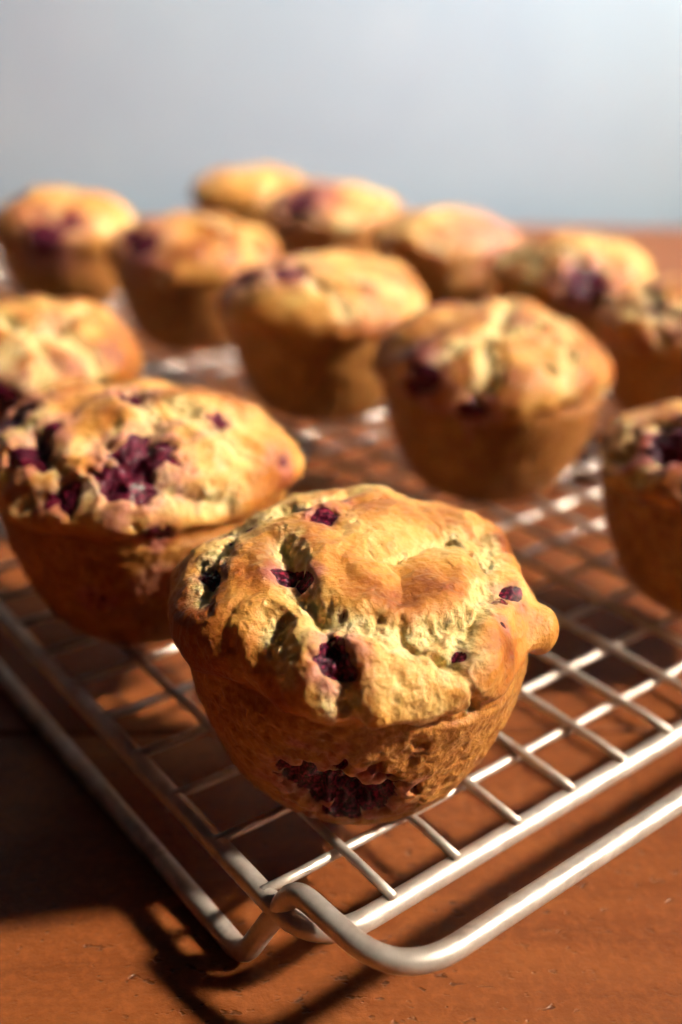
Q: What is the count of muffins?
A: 13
